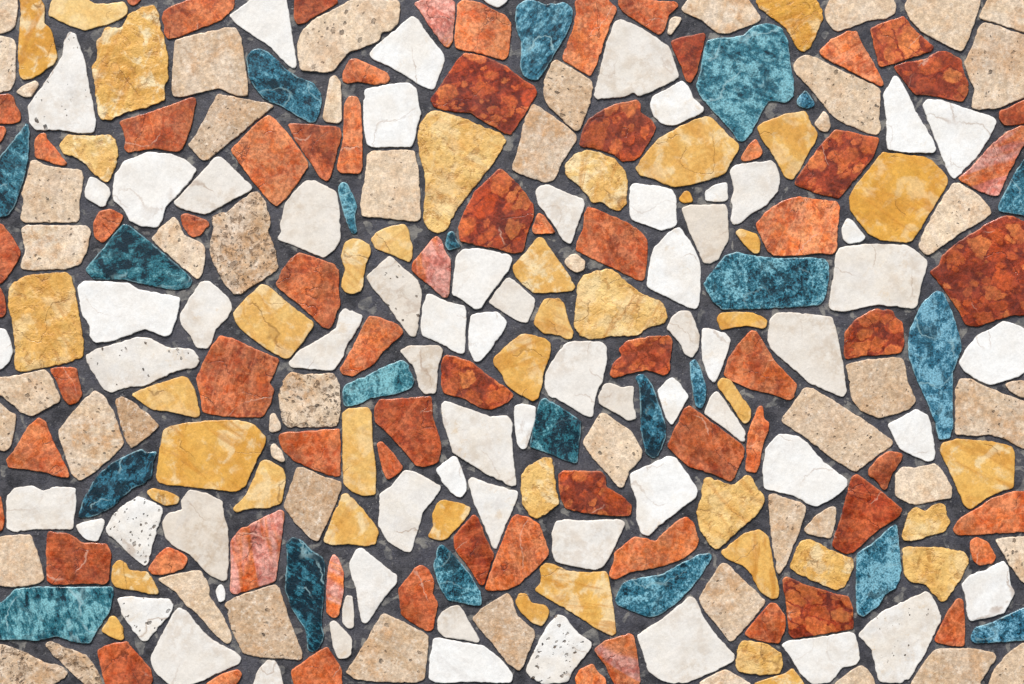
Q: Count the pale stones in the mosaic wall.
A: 120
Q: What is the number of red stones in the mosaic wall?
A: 71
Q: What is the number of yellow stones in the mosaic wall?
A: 42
